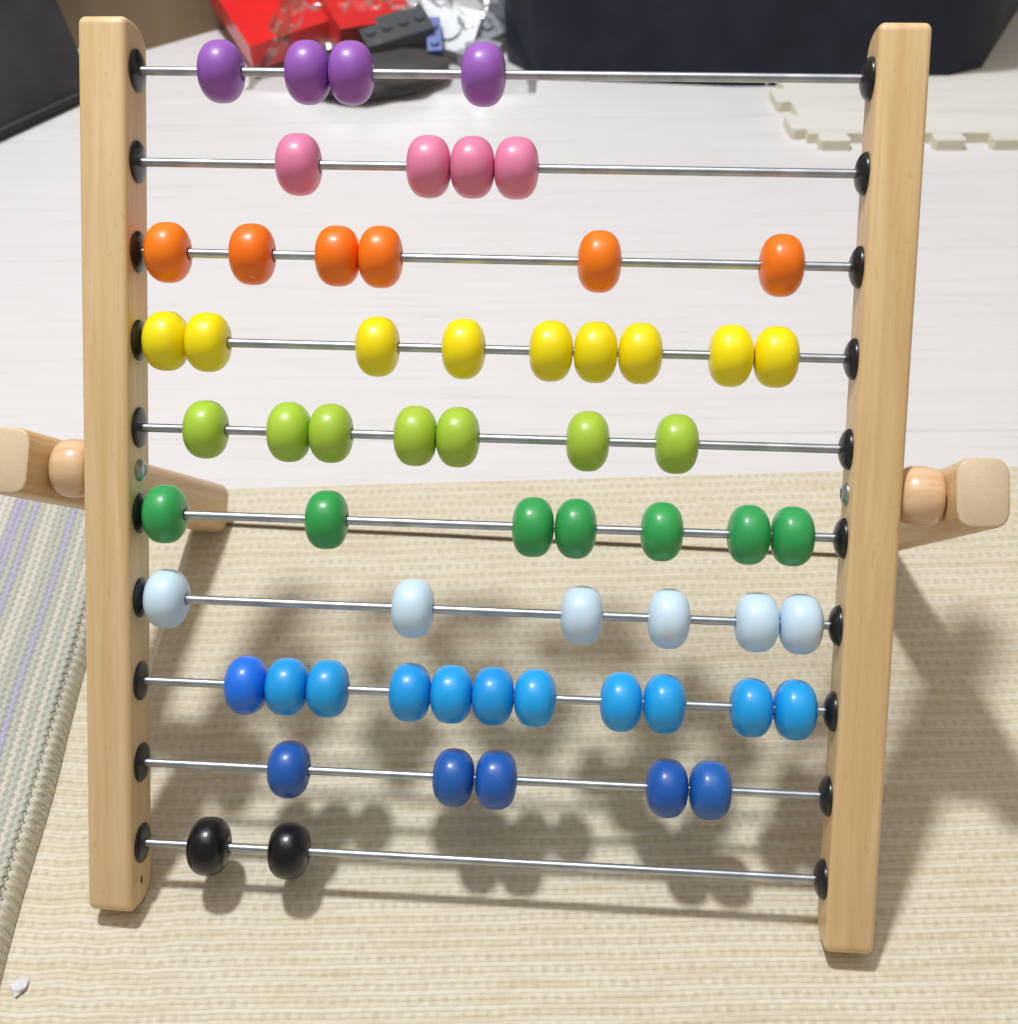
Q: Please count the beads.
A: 61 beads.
